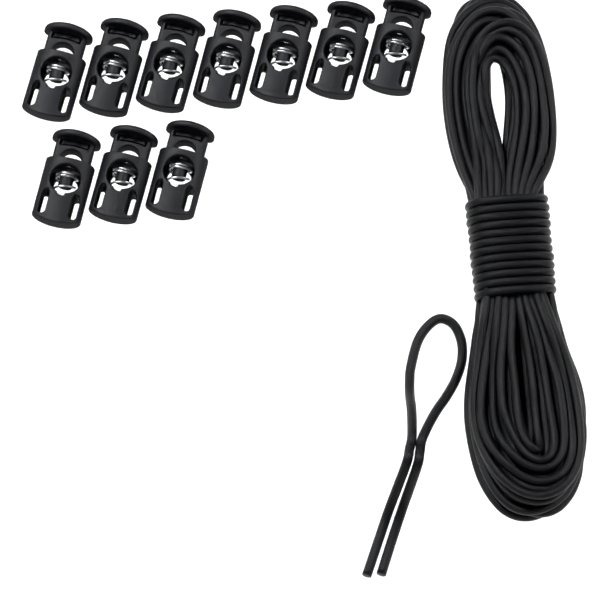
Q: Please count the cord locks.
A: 10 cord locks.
